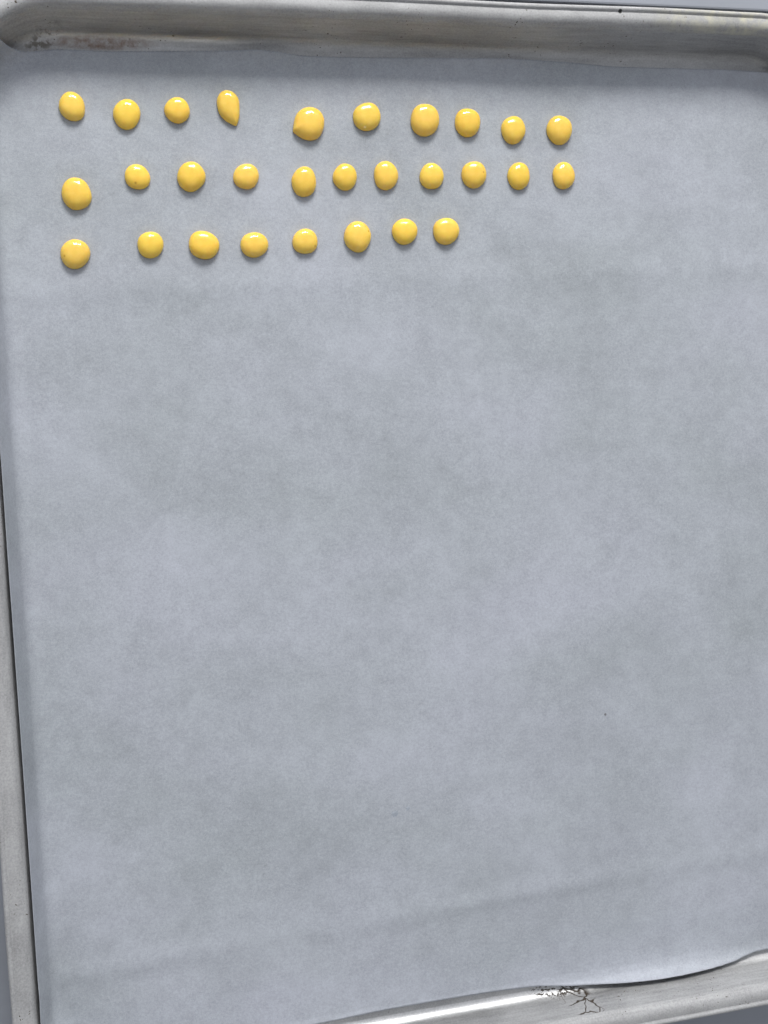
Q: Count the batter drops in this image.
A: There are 29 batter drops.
